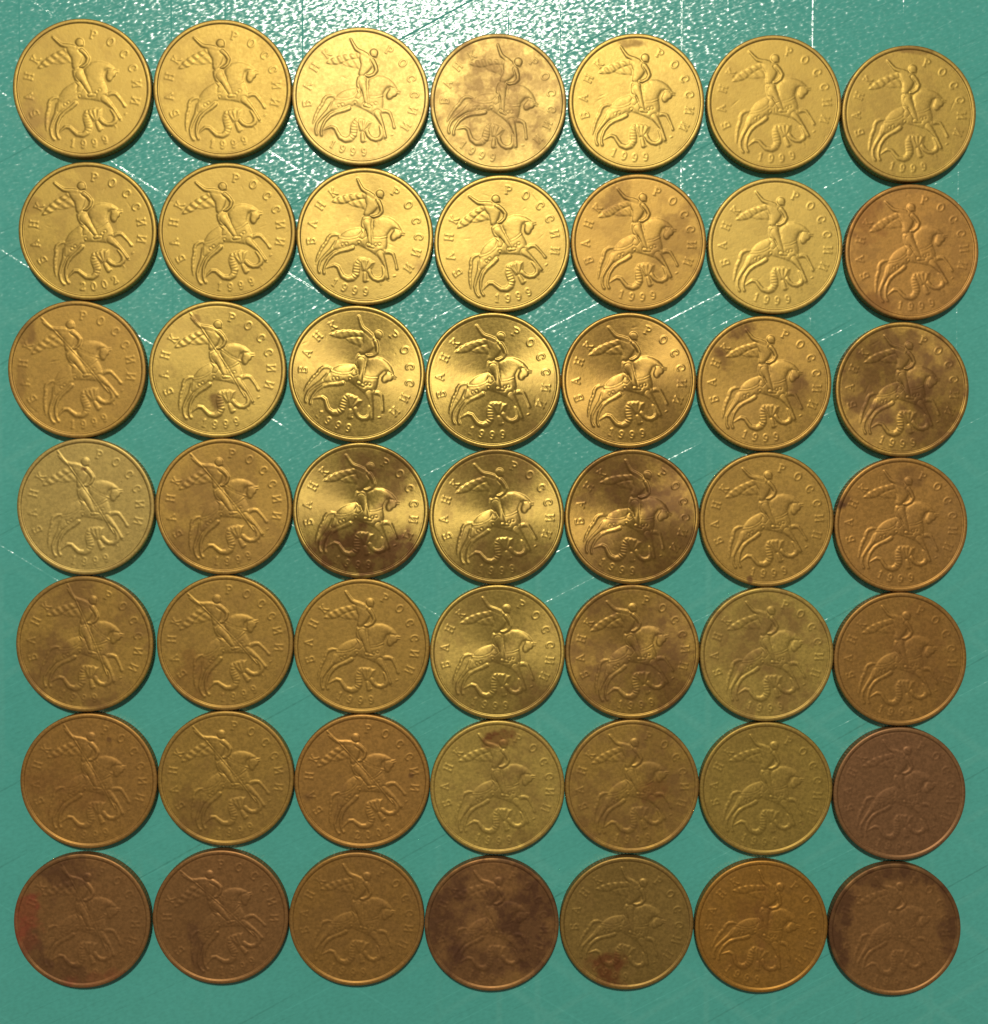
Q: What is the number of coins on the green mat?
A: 49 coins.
